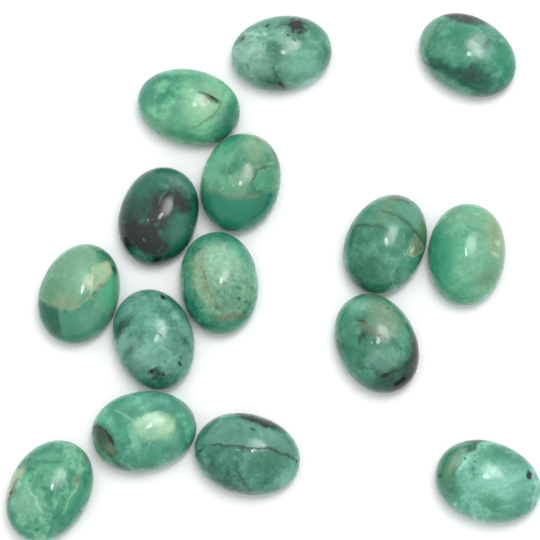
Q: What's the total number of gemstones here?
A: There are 15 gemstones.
